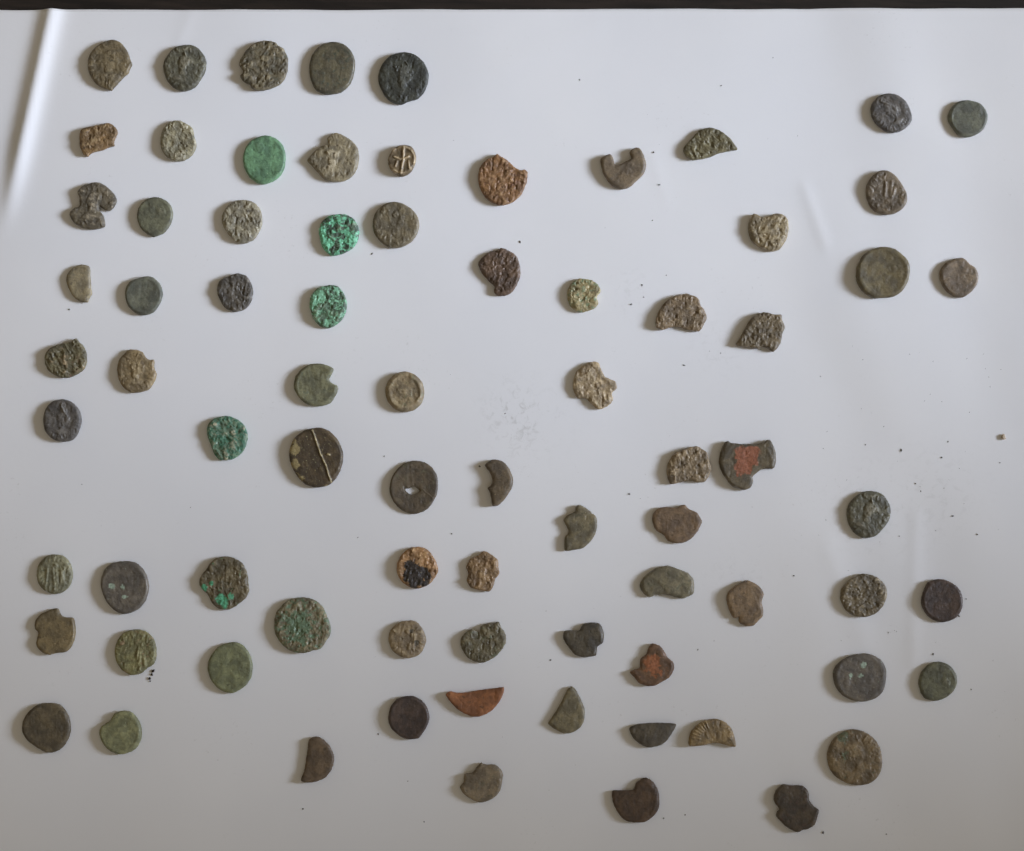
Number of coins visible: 78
